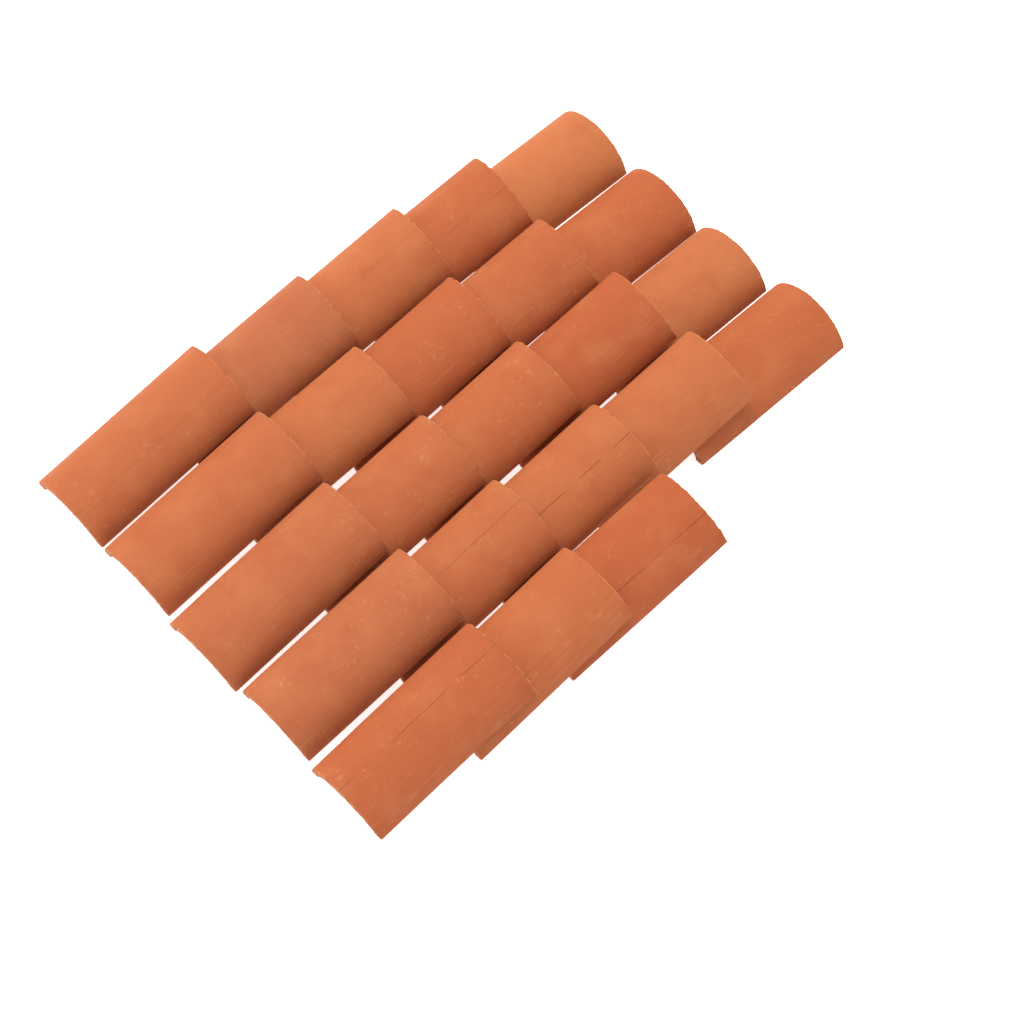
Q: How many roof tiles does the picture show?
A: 23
